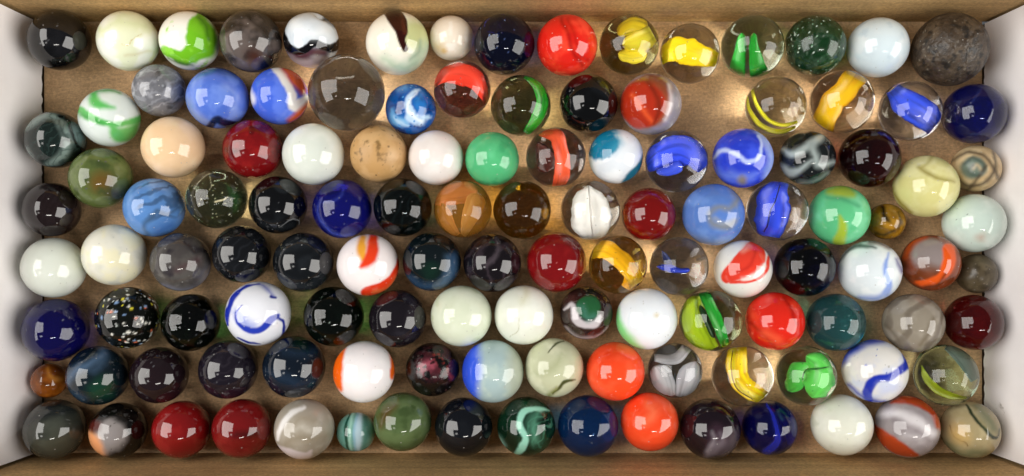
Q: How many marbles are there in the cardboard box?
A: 122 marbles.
